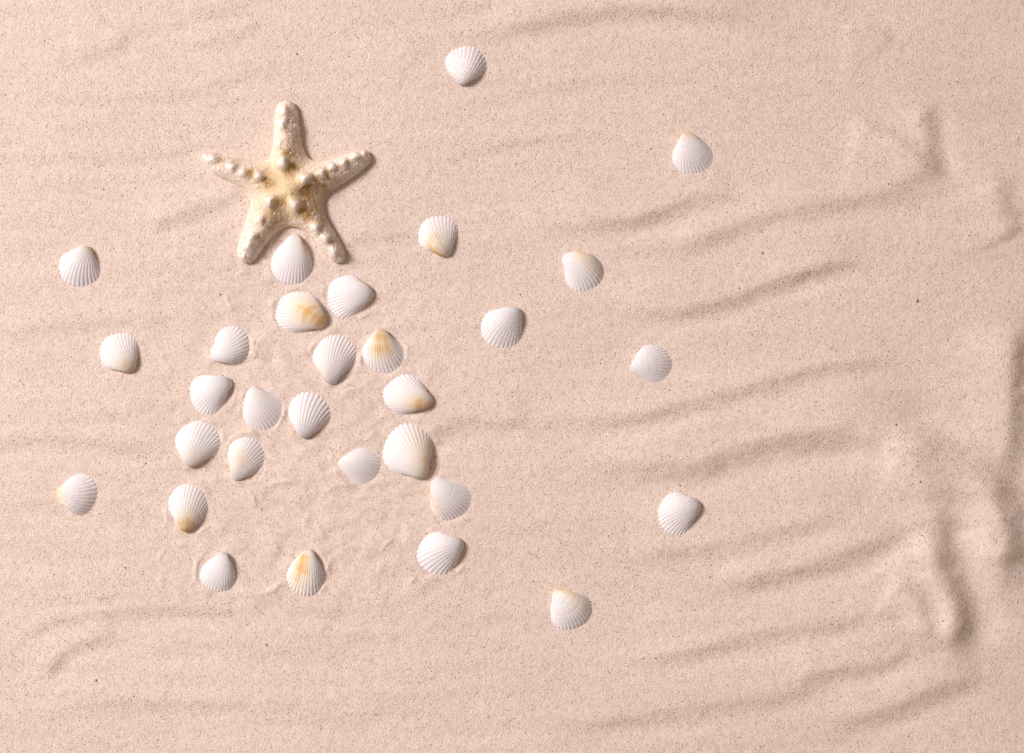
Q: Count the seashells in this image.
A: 30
